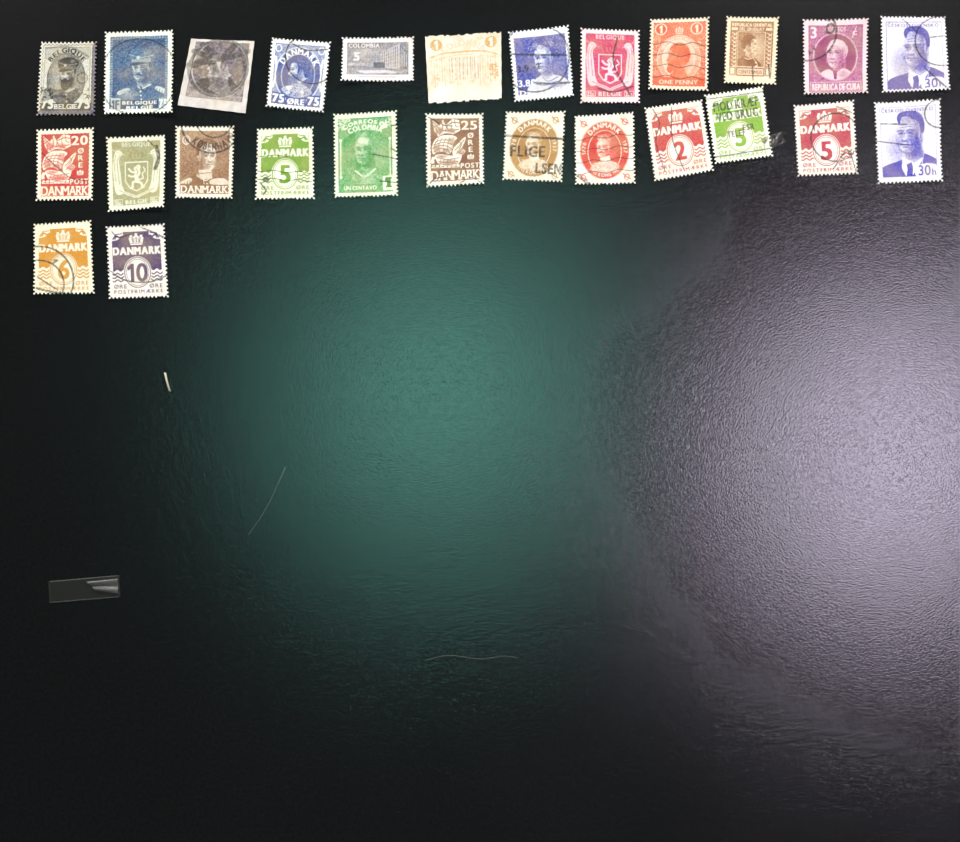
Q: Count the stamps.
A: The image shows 26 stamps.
